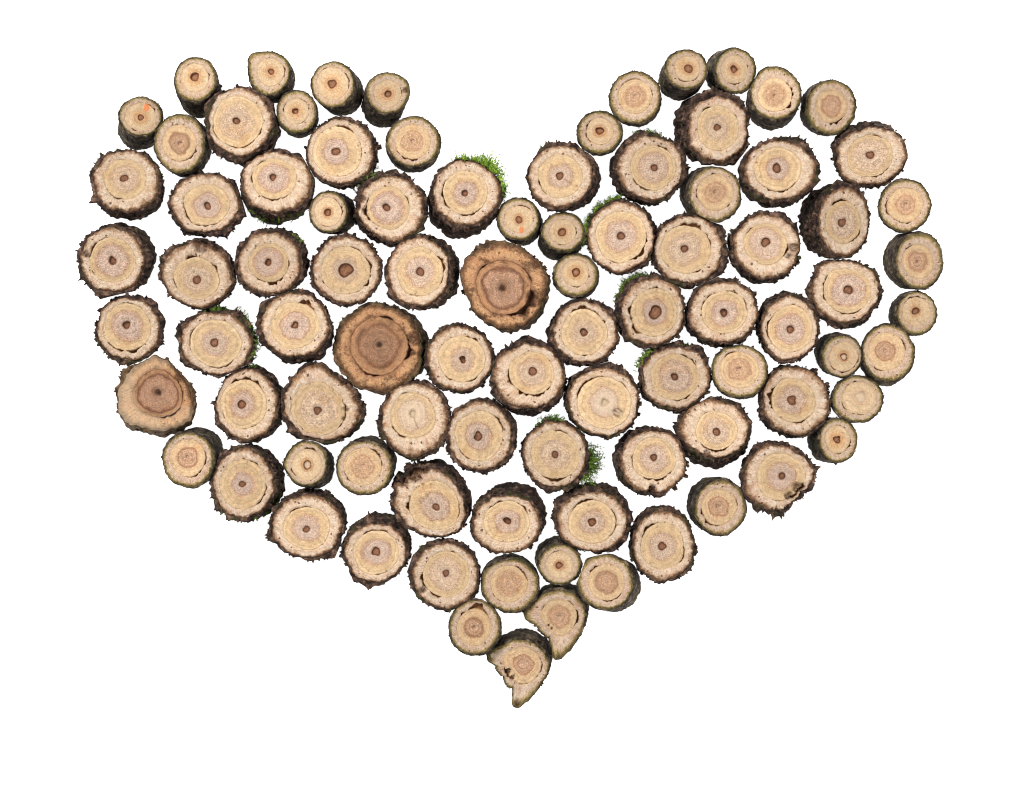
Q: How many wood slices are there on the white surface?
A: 90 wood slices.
